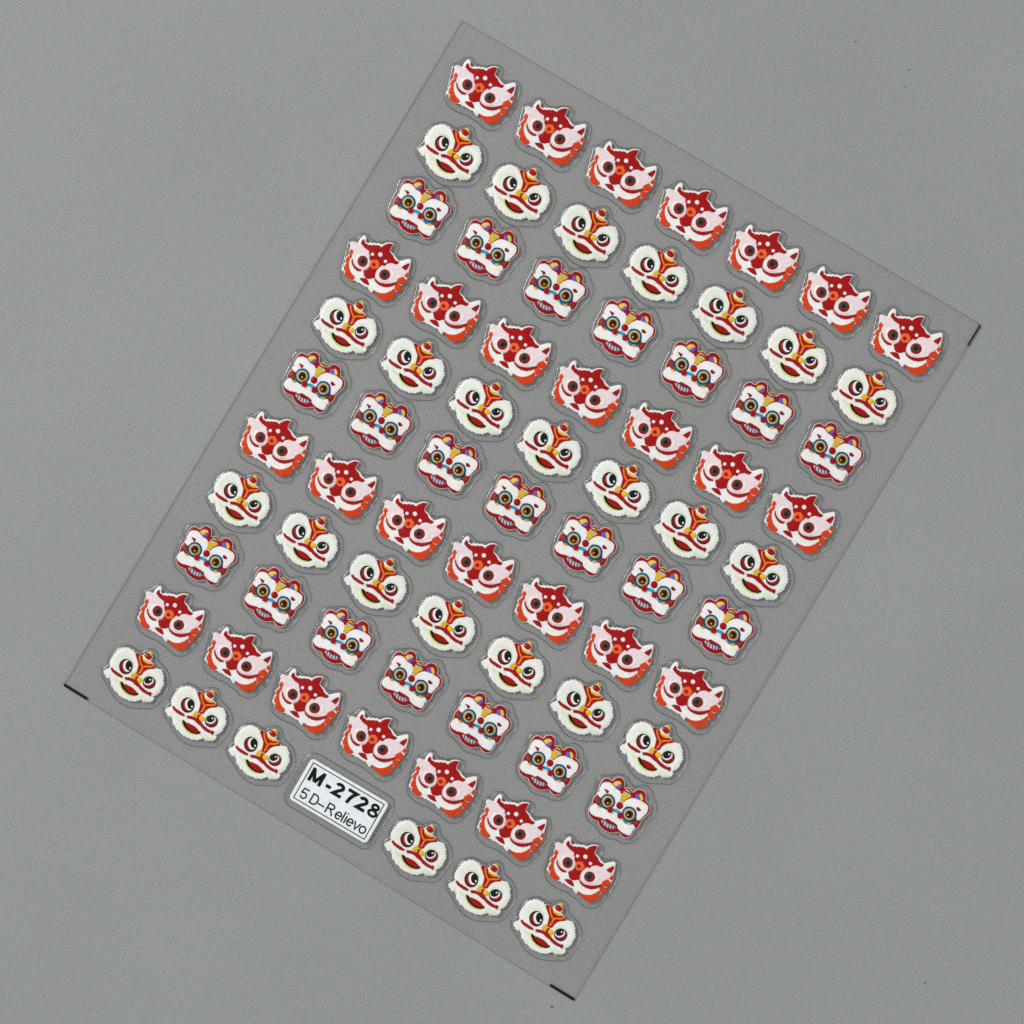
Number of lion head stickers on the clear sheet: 76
